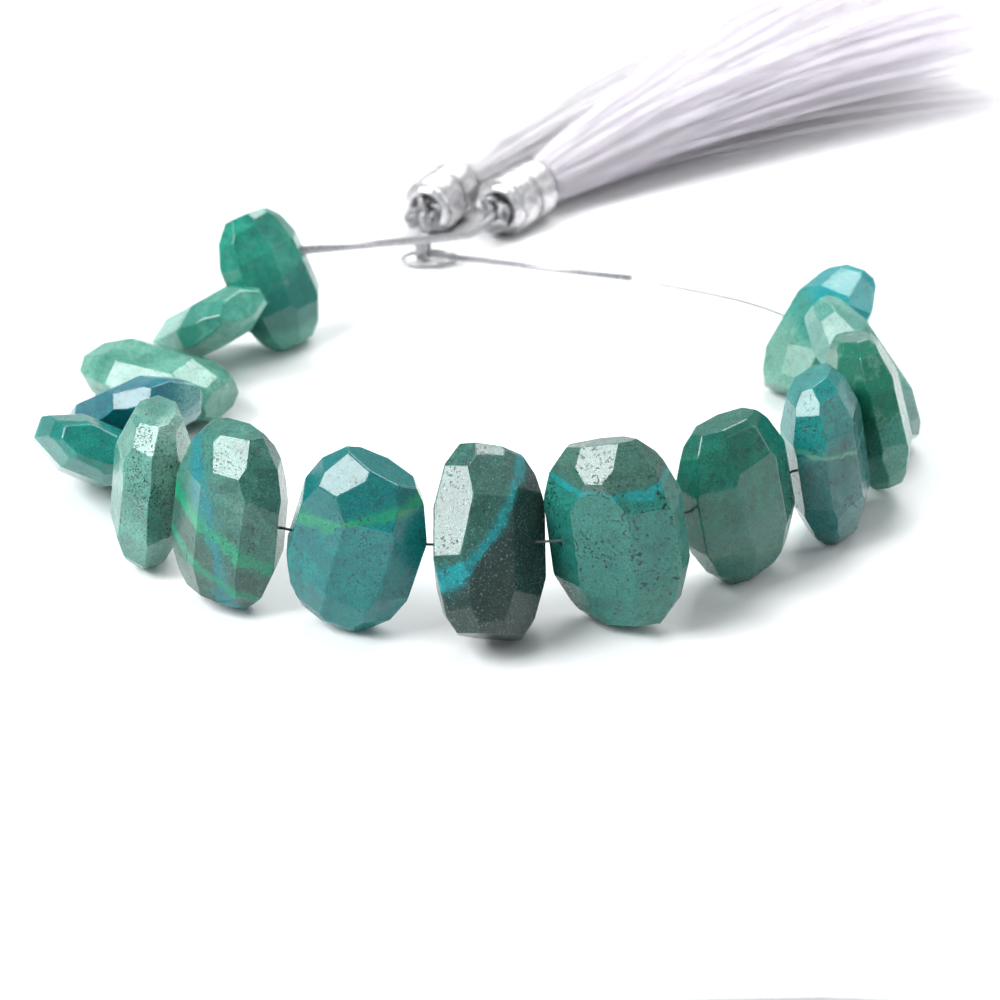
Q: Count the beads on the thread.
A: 15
